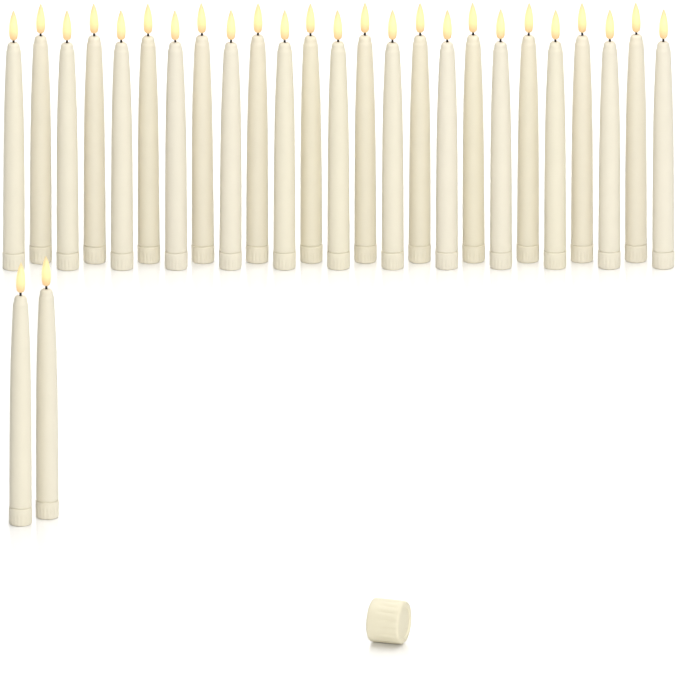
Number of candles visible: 27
